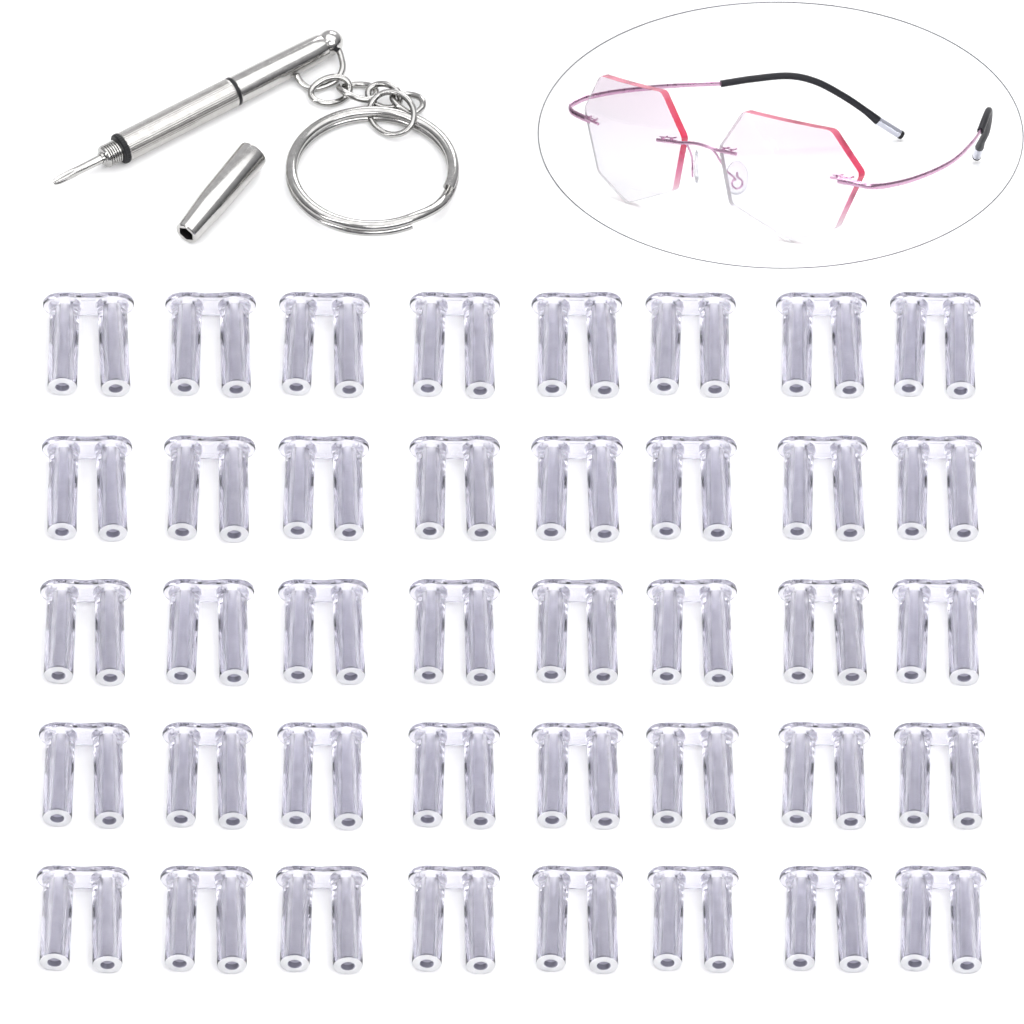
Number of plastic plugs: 40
